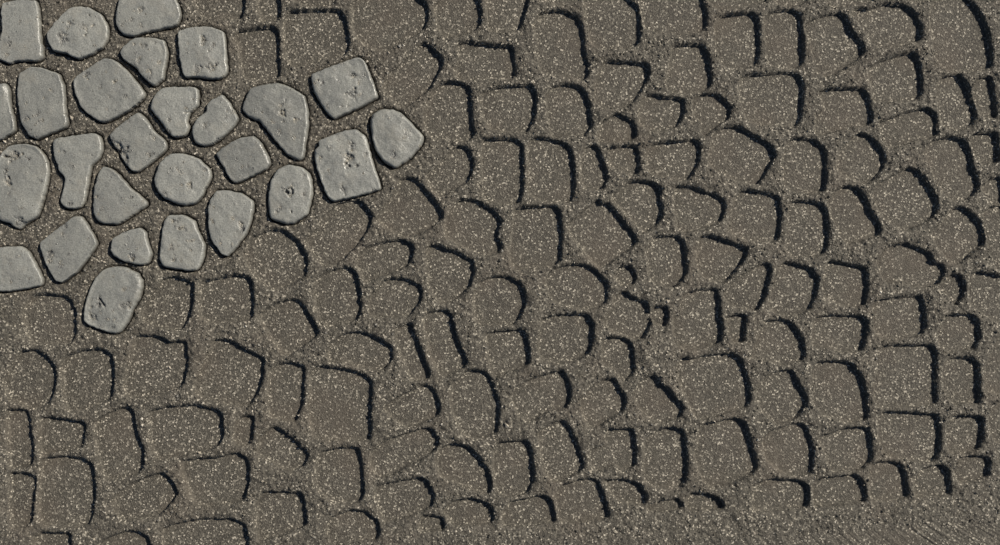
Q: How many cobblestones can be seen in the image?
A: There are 27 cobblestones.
